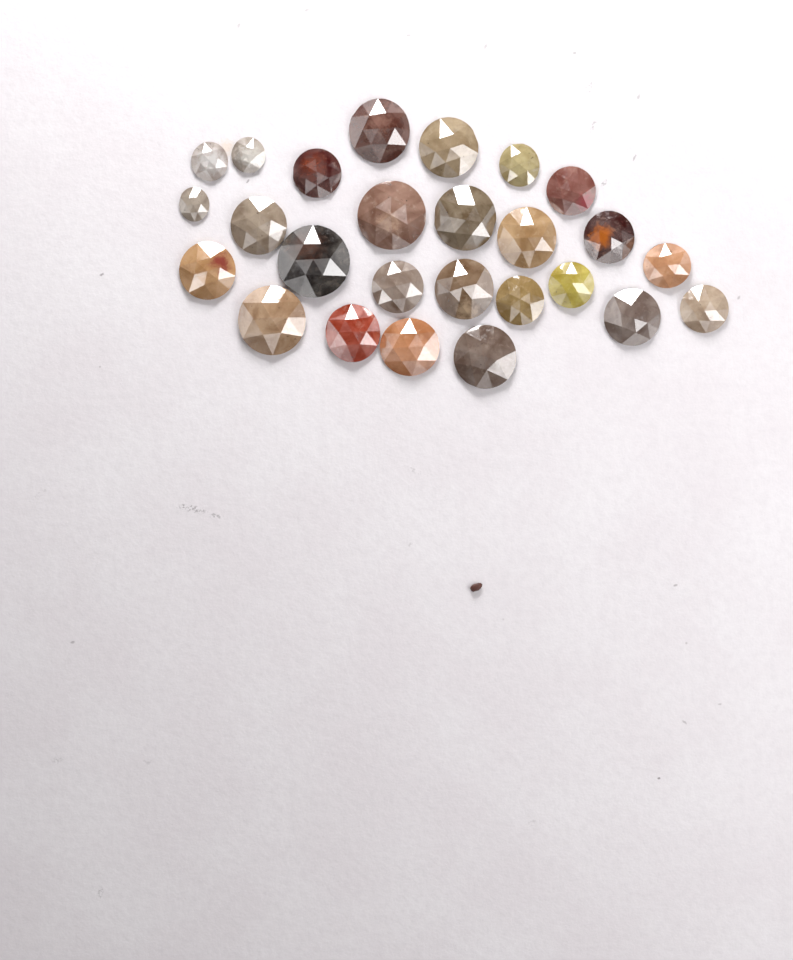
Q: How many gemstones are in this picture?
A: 26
